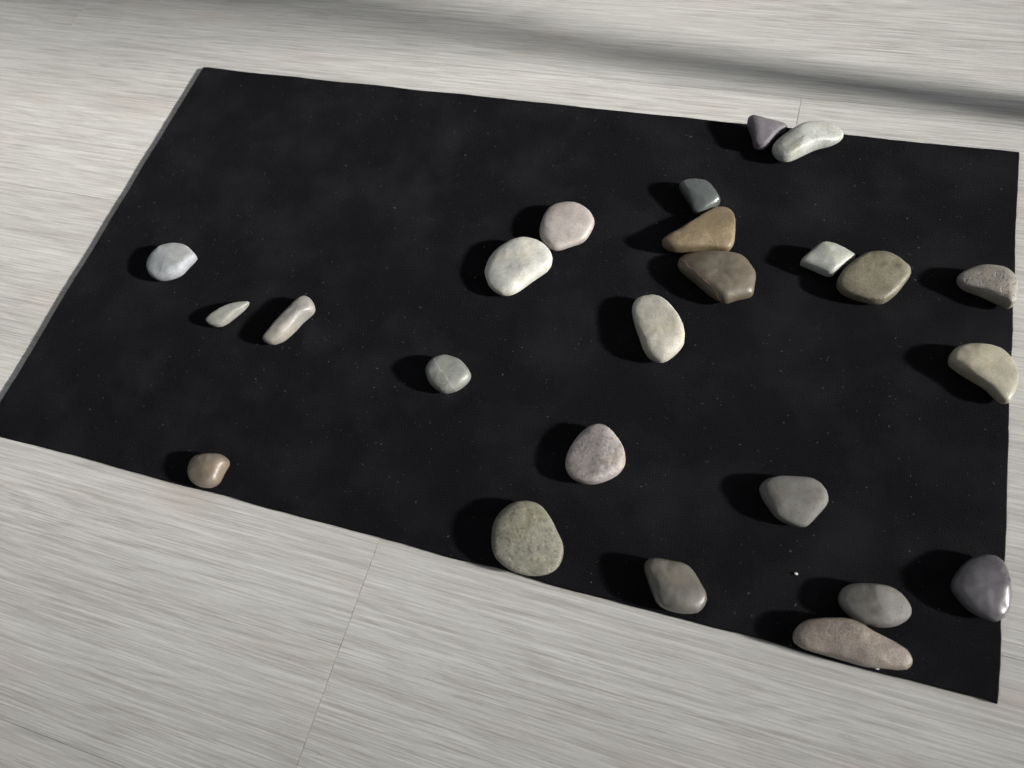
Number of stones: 24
